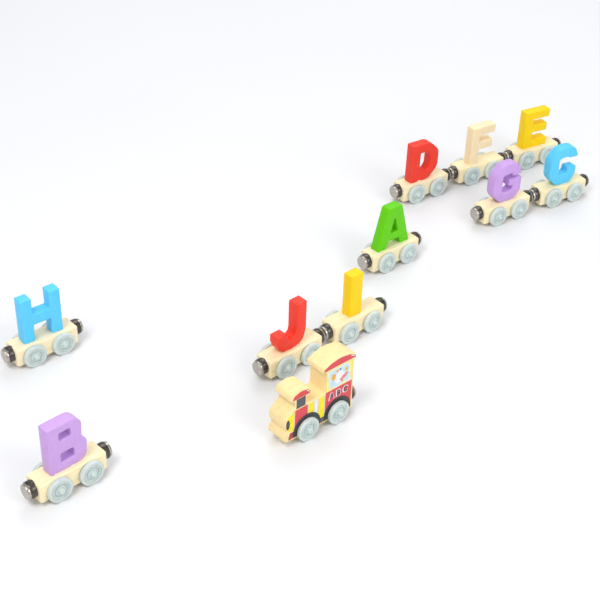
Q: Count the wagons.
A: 10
